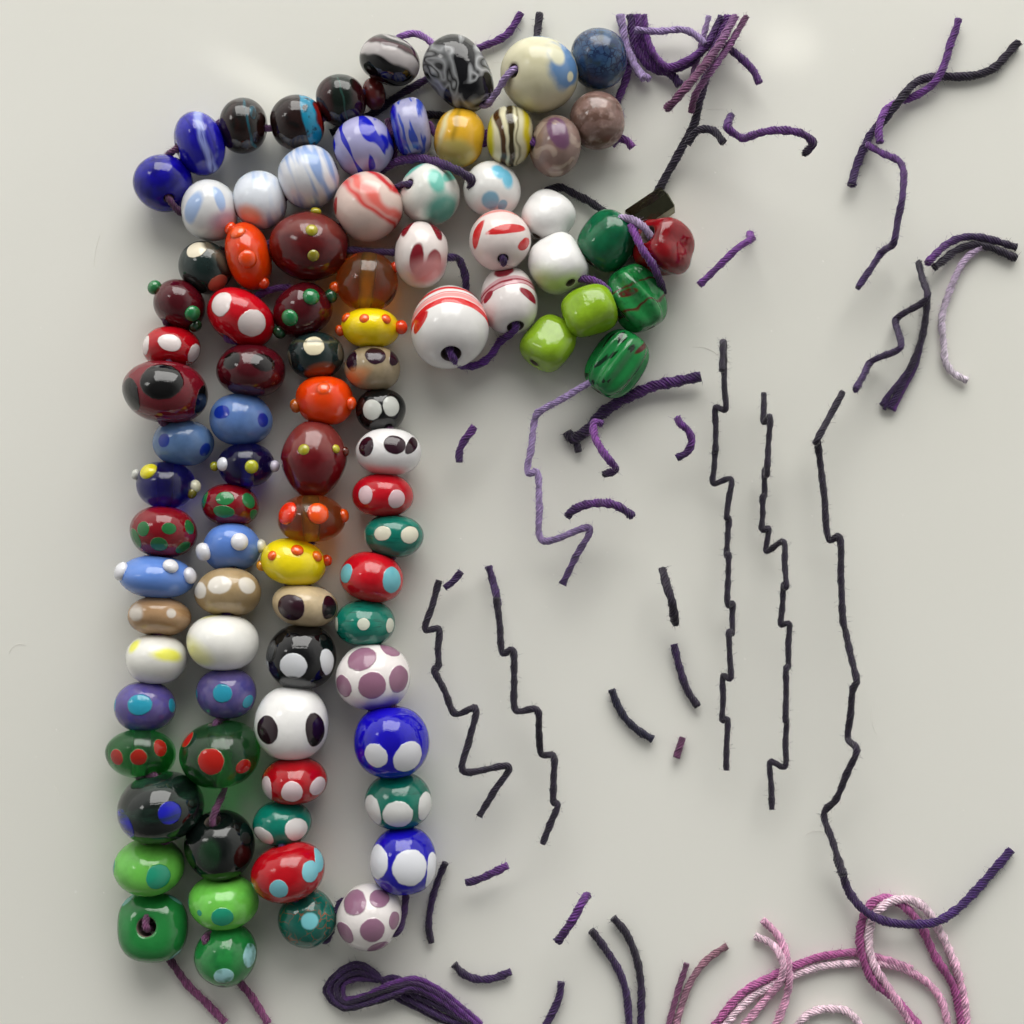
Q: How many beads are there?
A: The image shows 92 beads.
